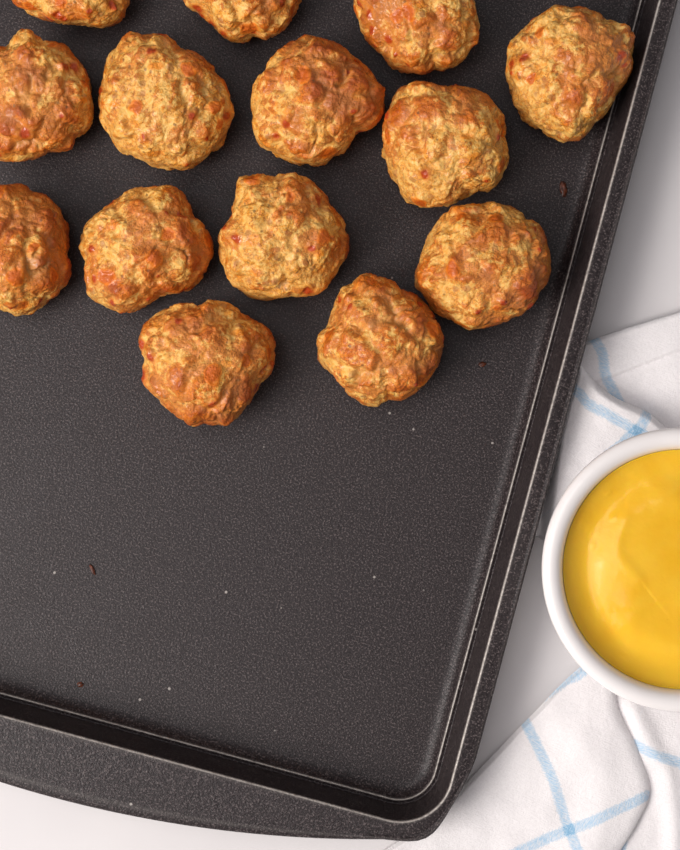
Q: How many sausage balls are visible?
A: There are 14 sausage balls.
